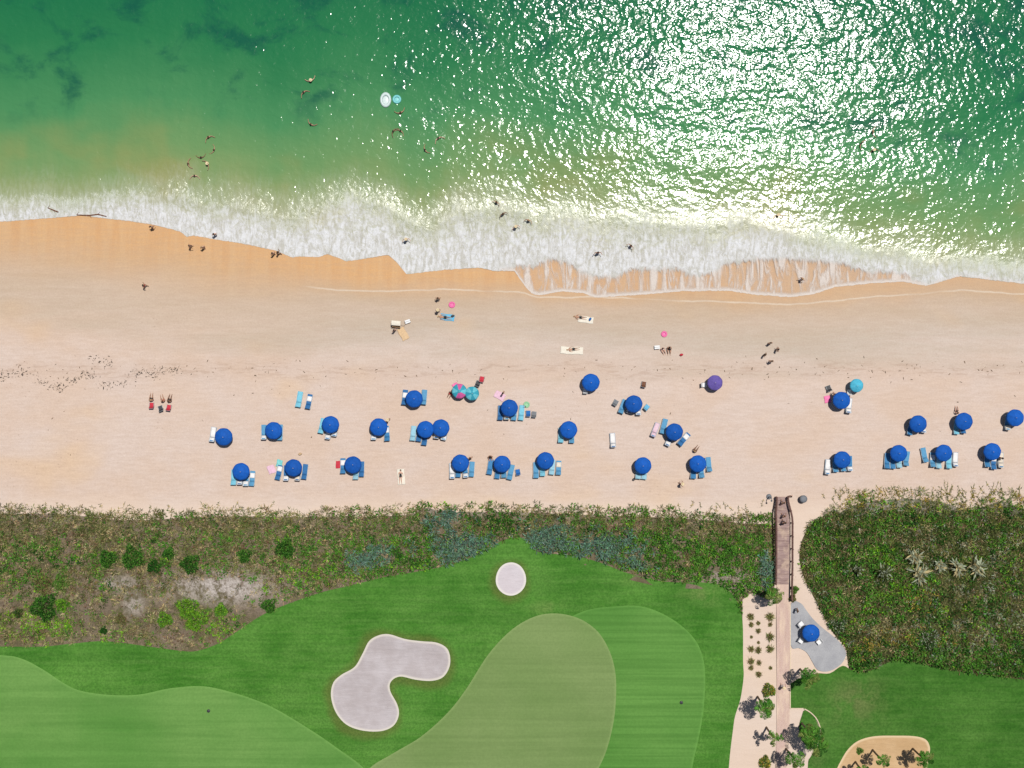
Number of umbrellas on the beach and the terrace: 33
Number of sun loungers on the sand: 81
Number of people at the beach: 65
